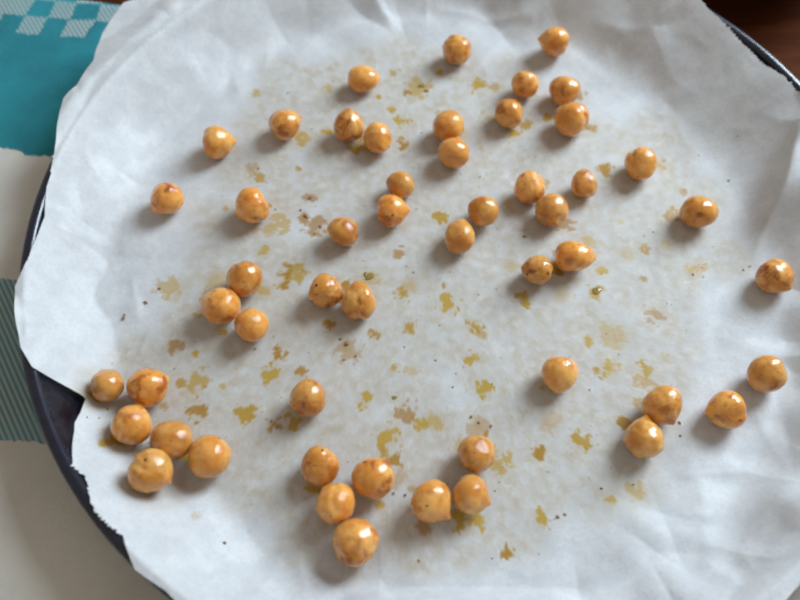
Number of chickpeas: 52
